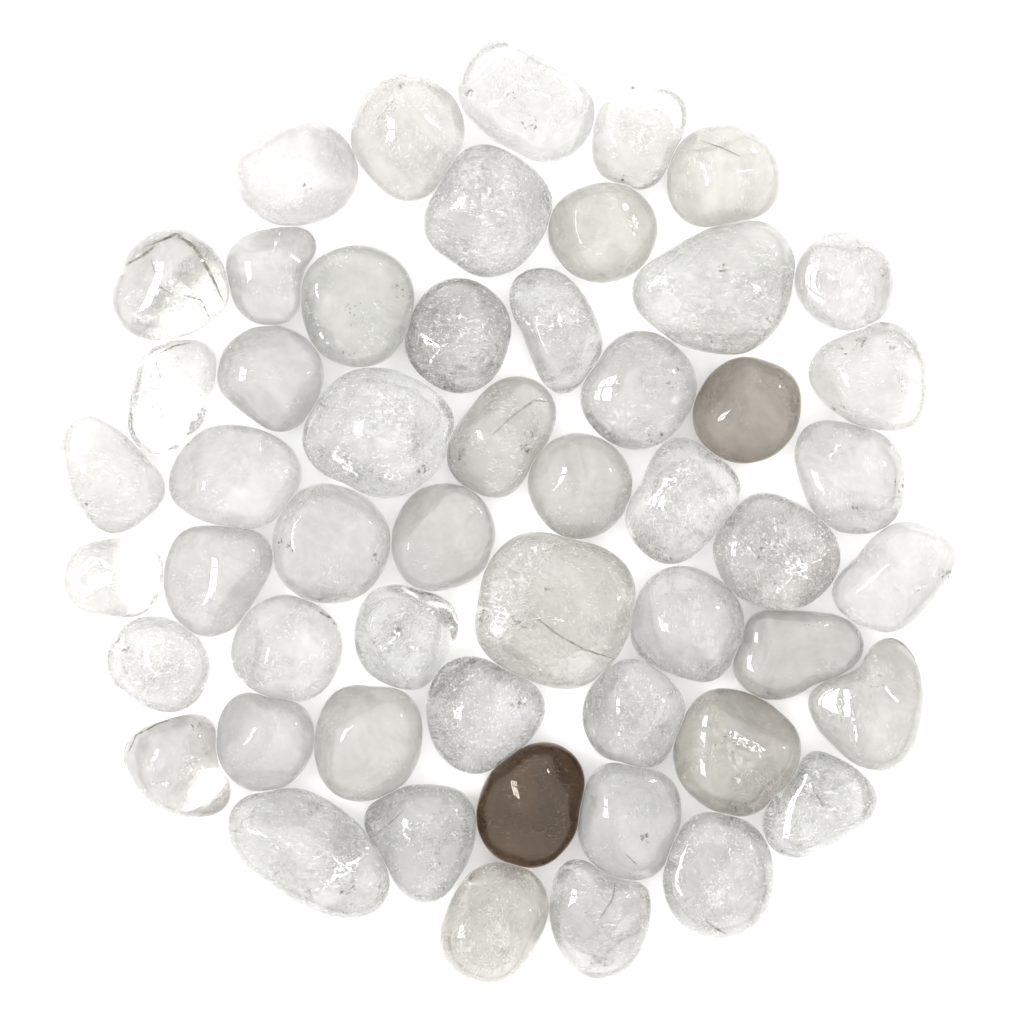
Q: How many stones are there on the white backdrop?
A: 53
